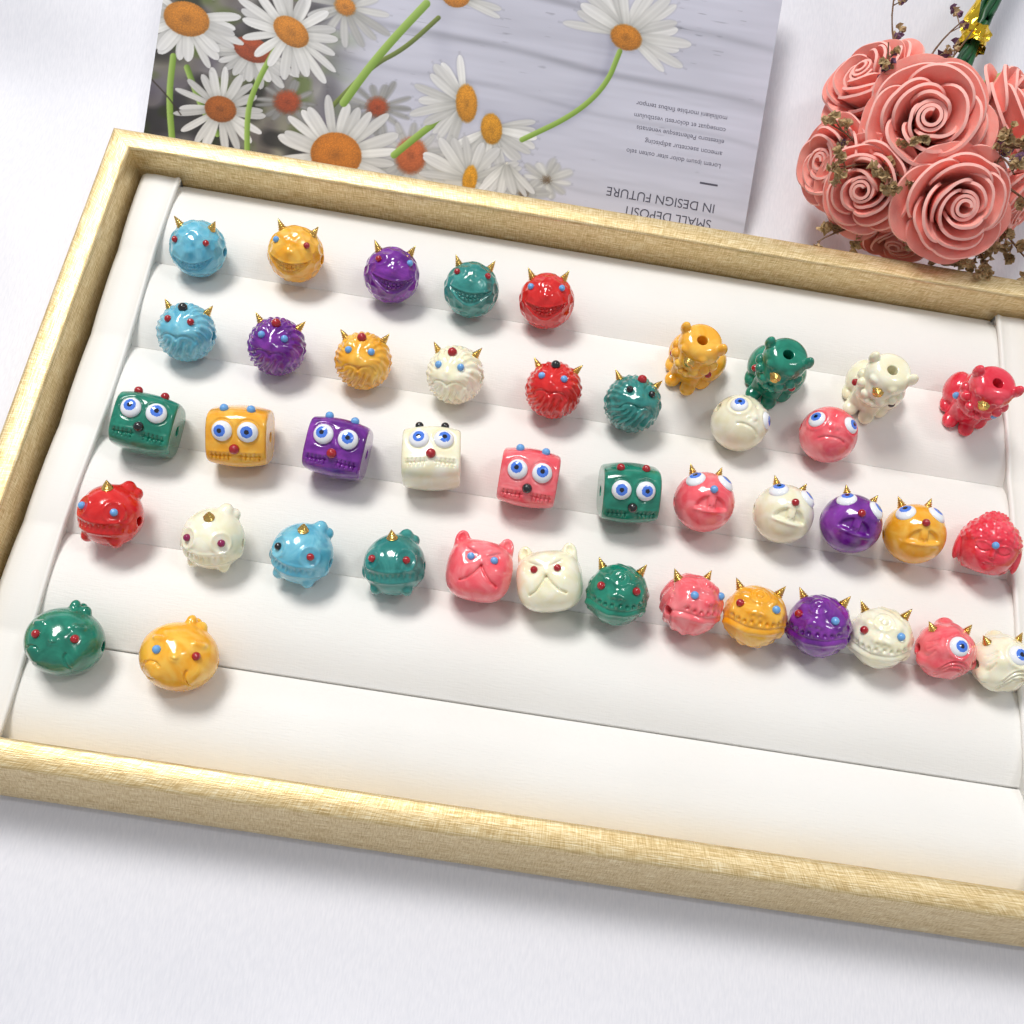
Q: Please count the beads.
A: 43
